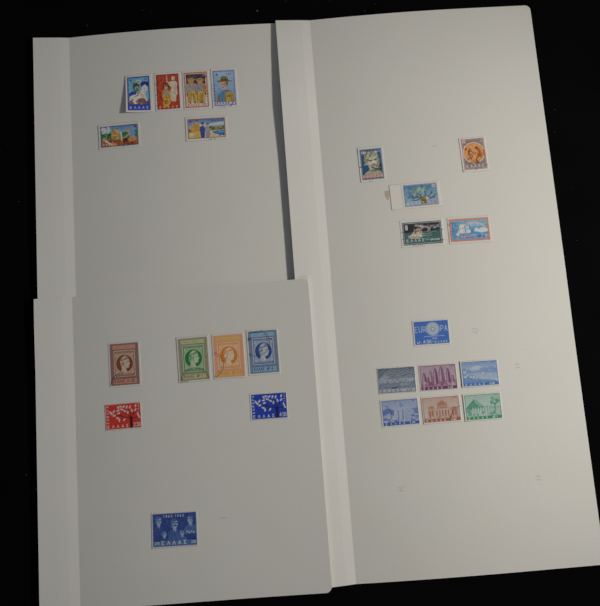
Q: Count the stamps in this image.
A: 25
